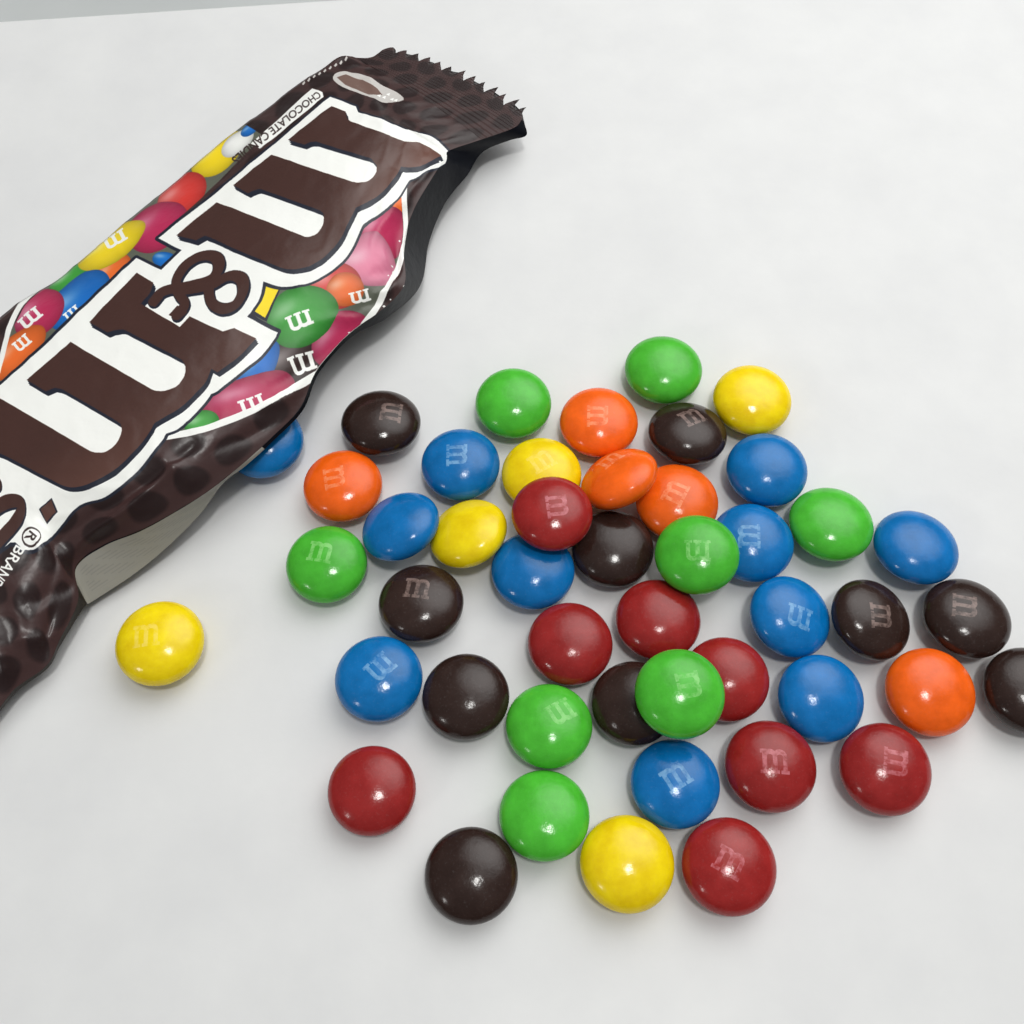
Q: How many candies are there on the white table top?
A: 47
